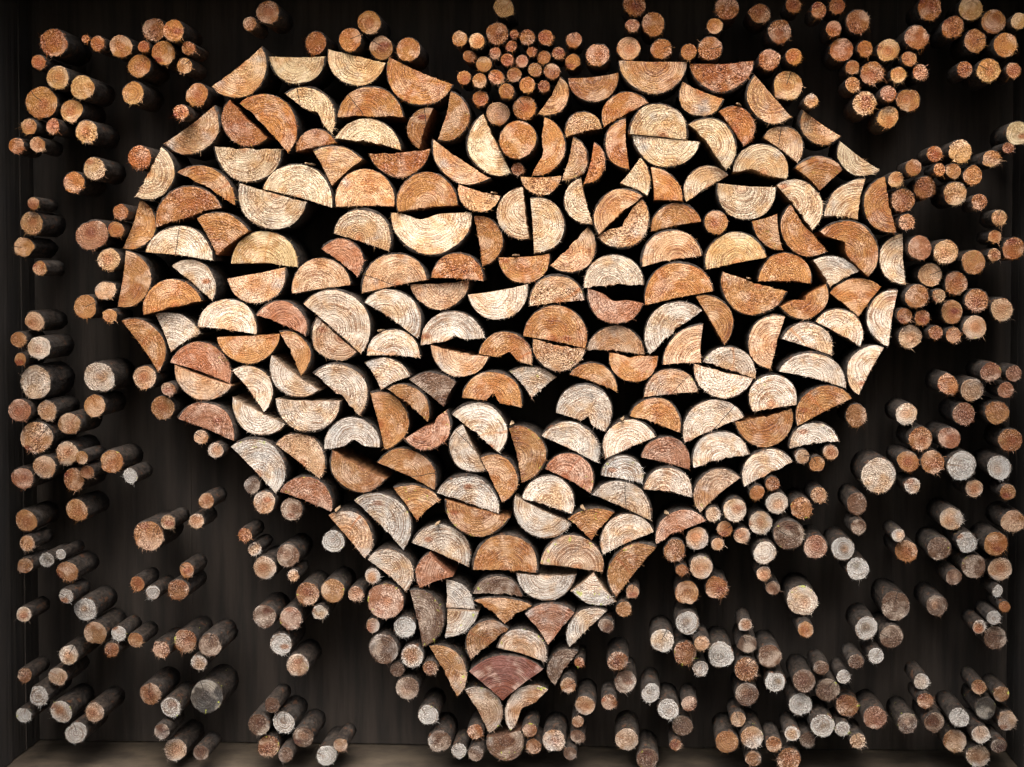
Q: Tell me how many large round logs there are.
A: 18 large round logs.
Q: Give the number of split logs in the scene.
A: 200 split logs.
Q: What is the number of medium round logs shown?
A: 200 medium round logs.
